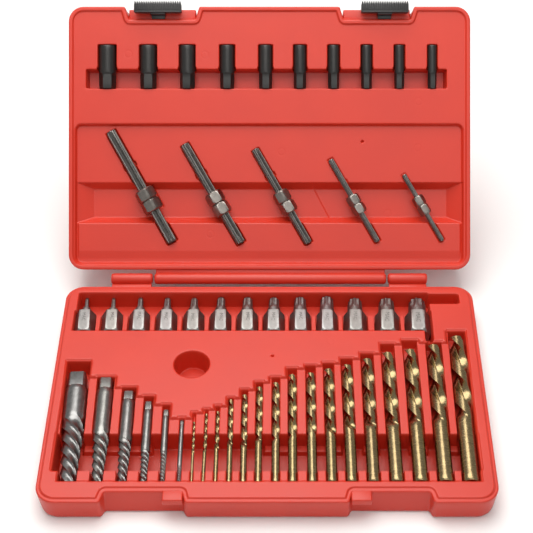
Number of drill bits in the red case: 16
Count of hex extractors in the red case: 13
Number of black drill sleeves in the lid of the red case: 10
